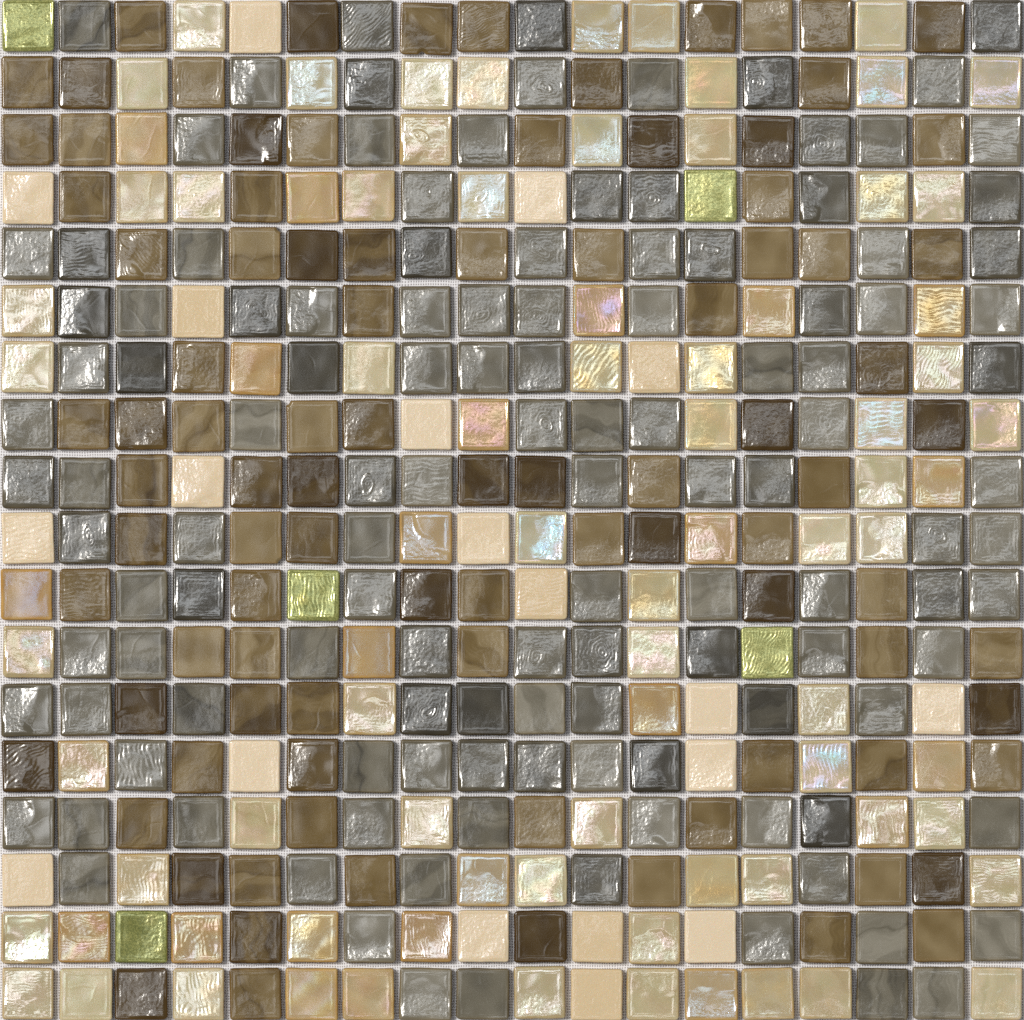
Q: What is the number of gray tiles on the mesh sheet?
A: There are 124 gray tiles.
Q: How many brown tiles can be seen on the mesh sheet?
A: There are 94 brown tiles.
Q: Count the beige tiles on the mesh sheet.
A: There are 101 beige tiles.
